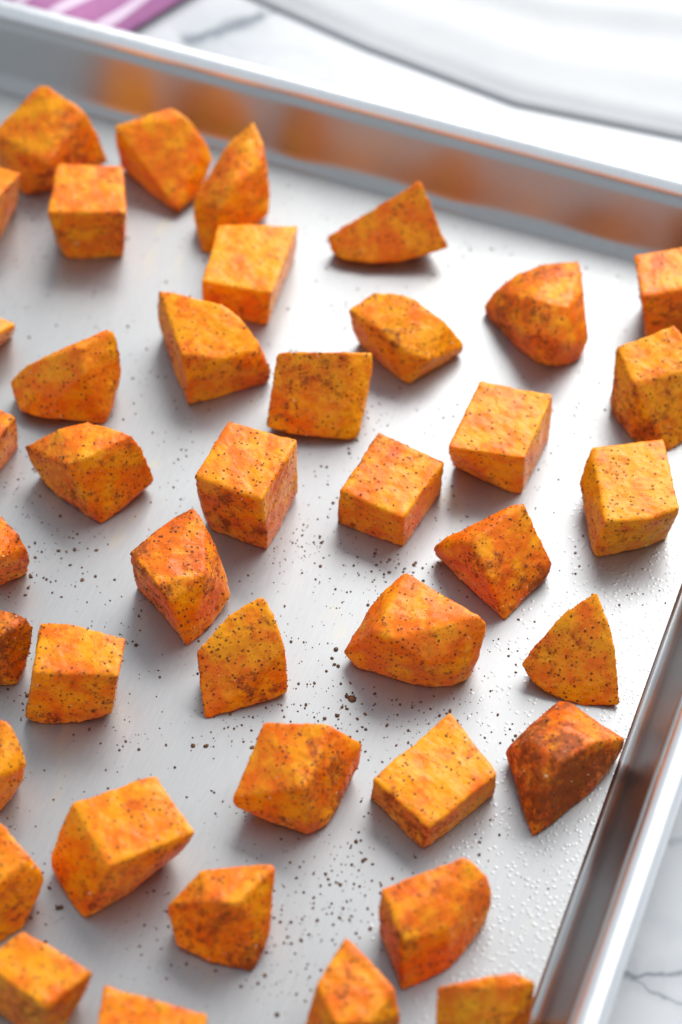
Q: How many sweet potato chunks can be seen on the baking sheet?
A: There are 41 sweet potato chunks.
